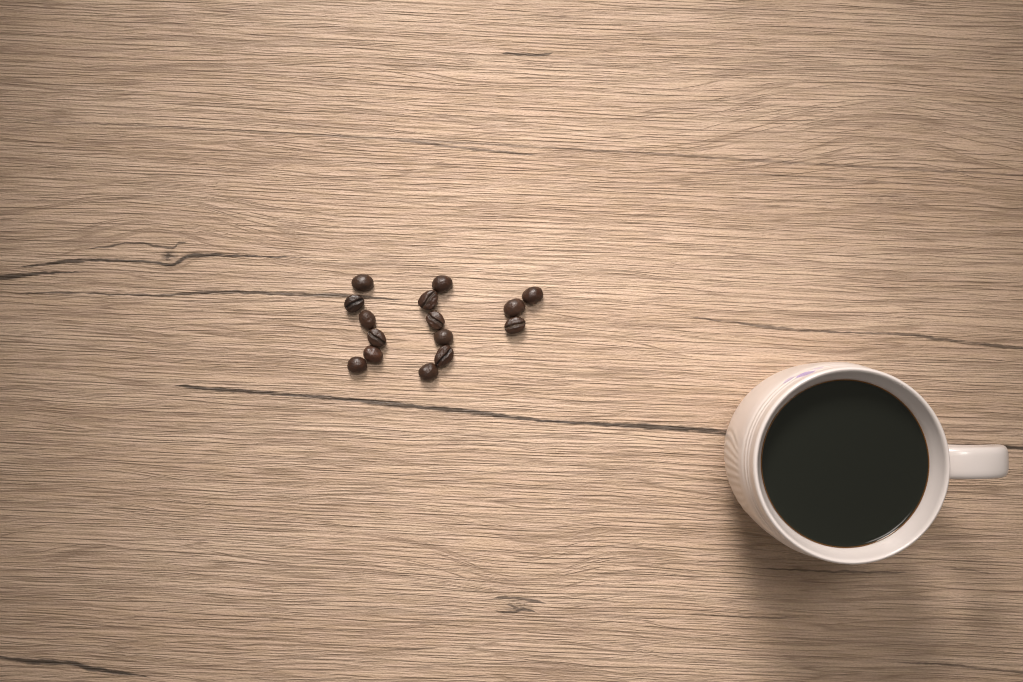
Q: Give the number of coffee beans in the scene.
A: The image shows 15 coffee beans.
